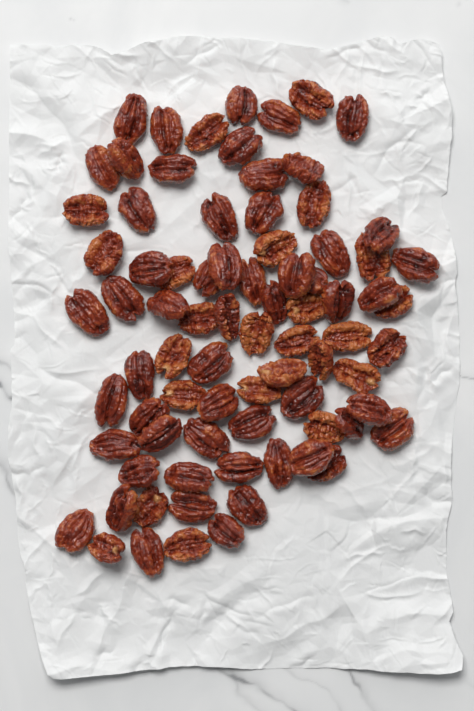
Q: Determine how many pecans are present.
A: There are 80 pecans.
